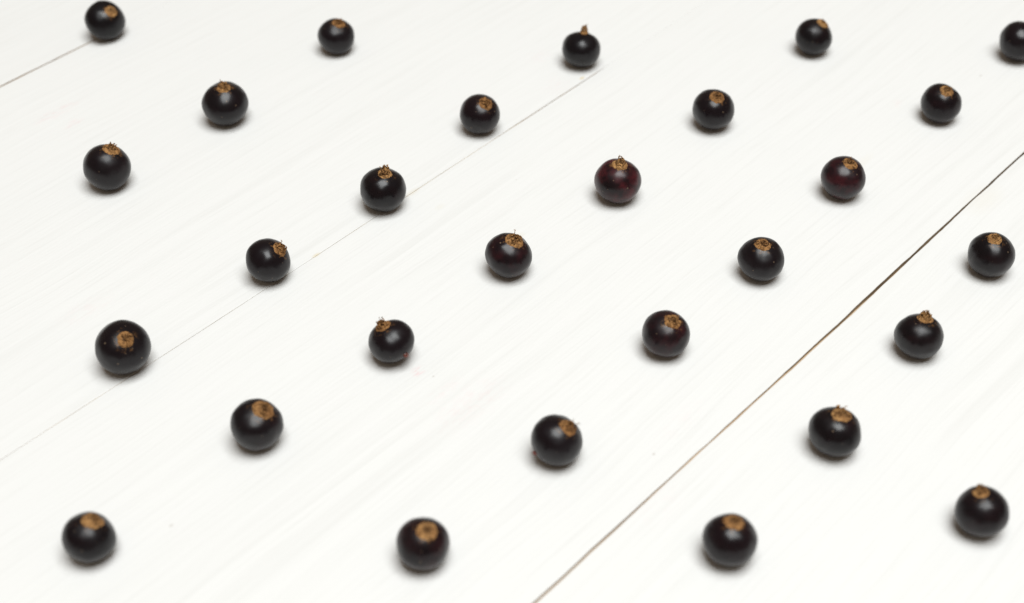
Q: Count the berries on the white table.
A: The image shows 28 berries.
